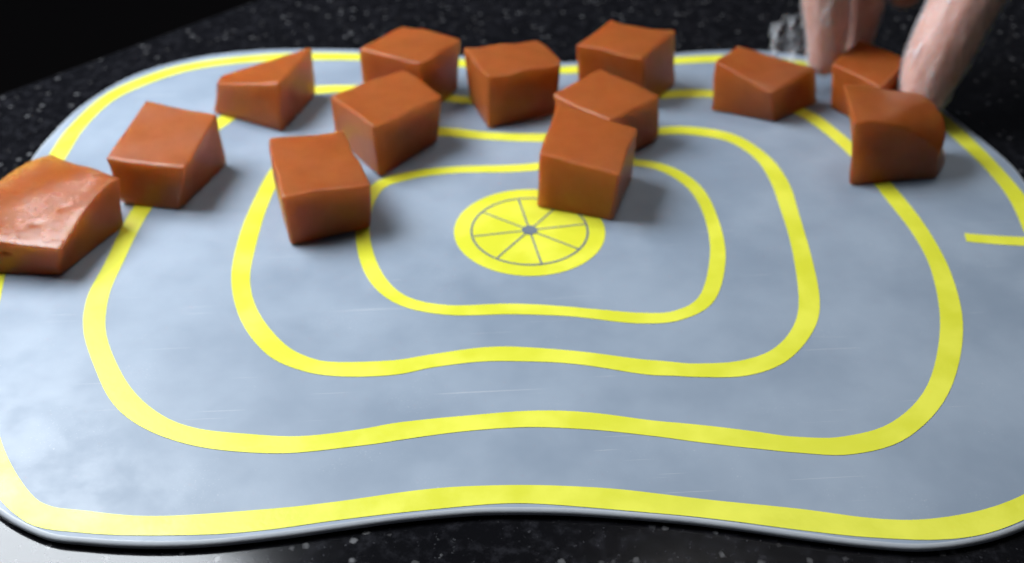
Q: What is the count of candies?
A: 13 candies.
